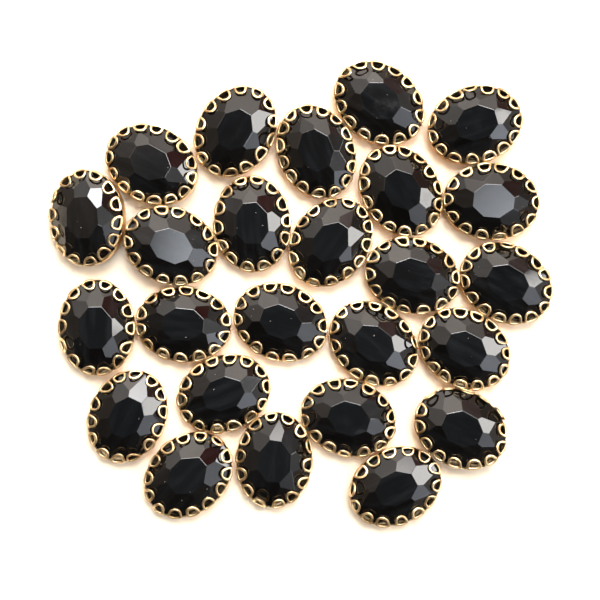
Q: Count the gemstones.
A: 25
